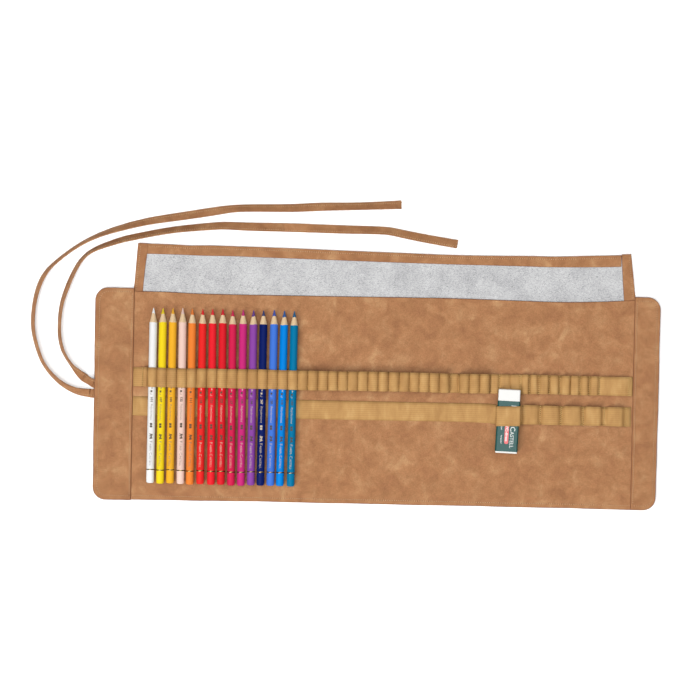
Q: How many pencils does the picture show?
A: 15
